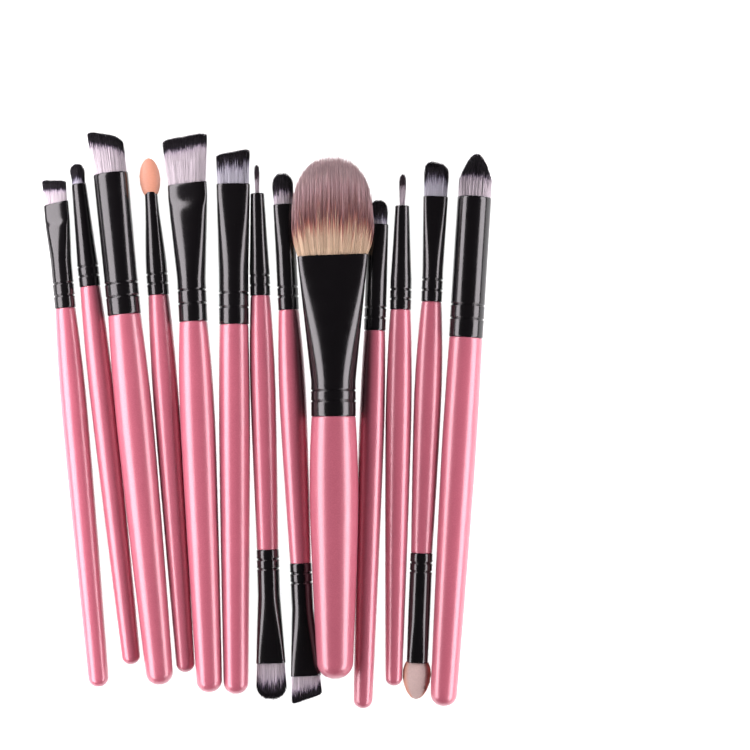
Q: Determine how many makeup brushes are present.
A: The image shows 13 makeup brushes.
